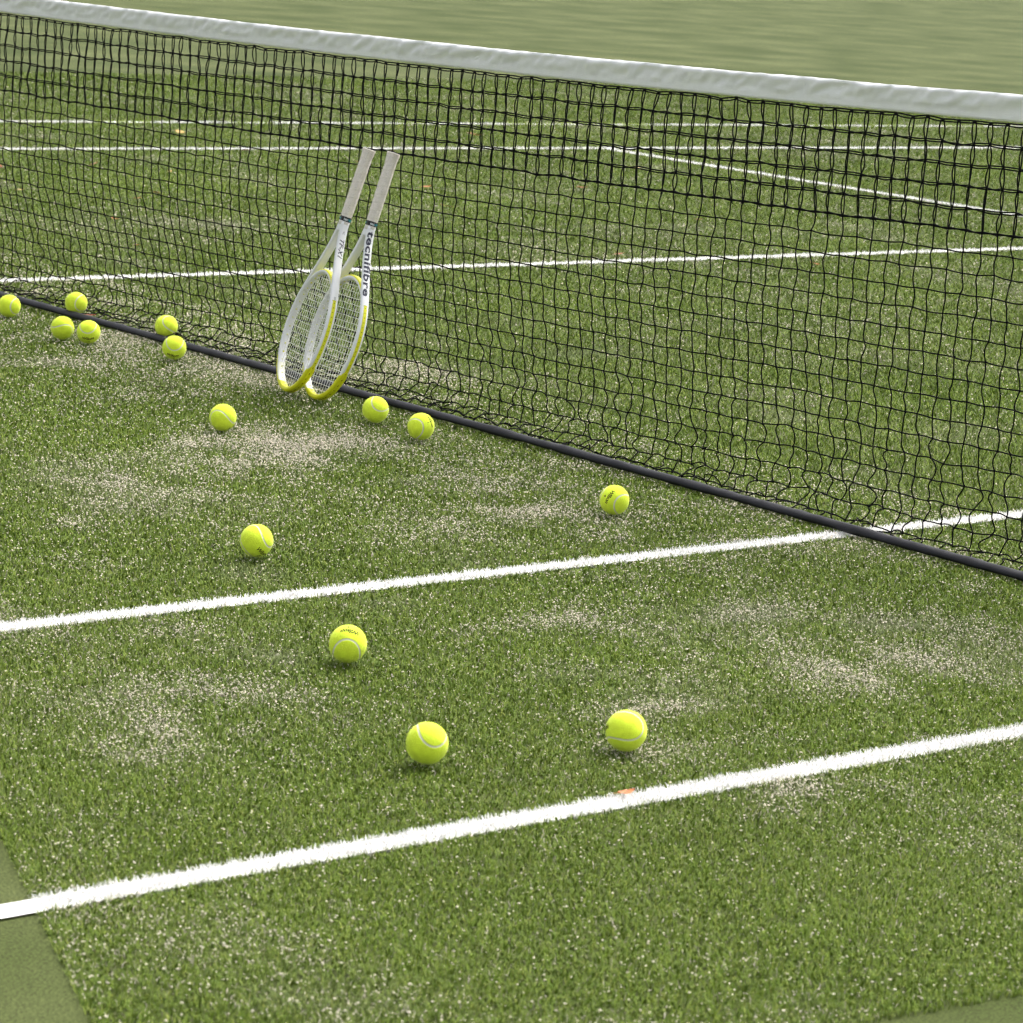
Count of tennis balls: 14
